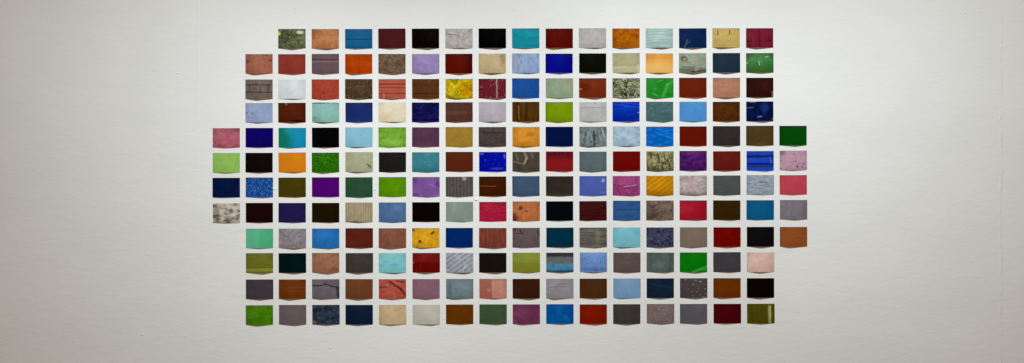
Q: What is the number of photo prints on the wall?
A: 200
